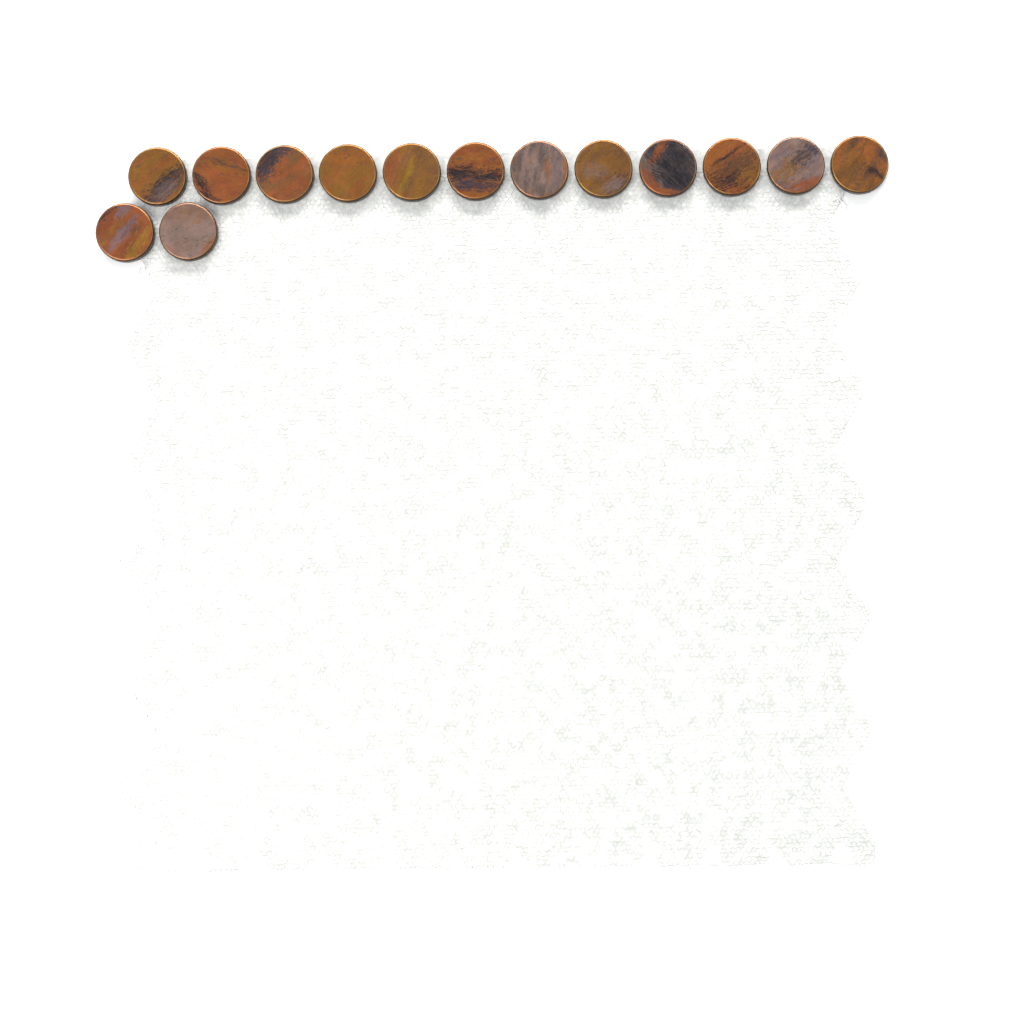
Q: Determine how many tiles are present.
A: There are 14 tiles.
